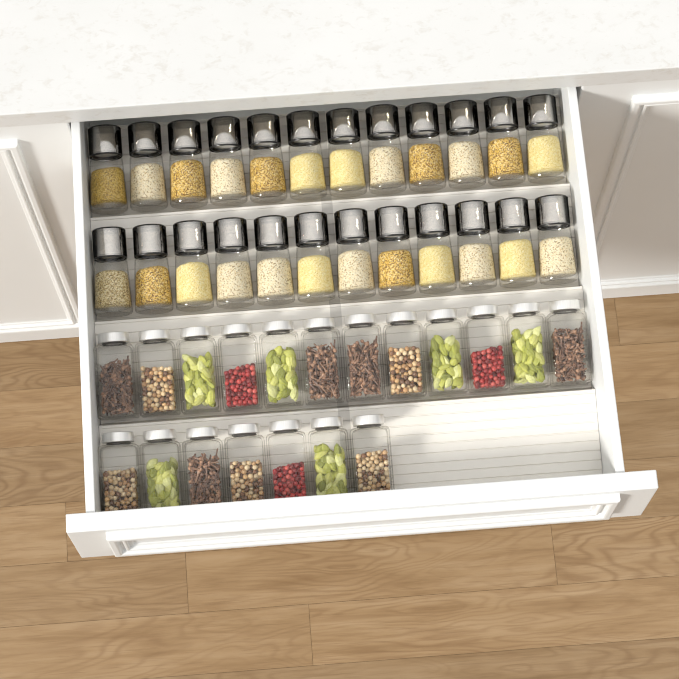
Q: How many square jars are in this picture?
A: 19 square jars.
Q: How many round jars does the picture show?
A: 24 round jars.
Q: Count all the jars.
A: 43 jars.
